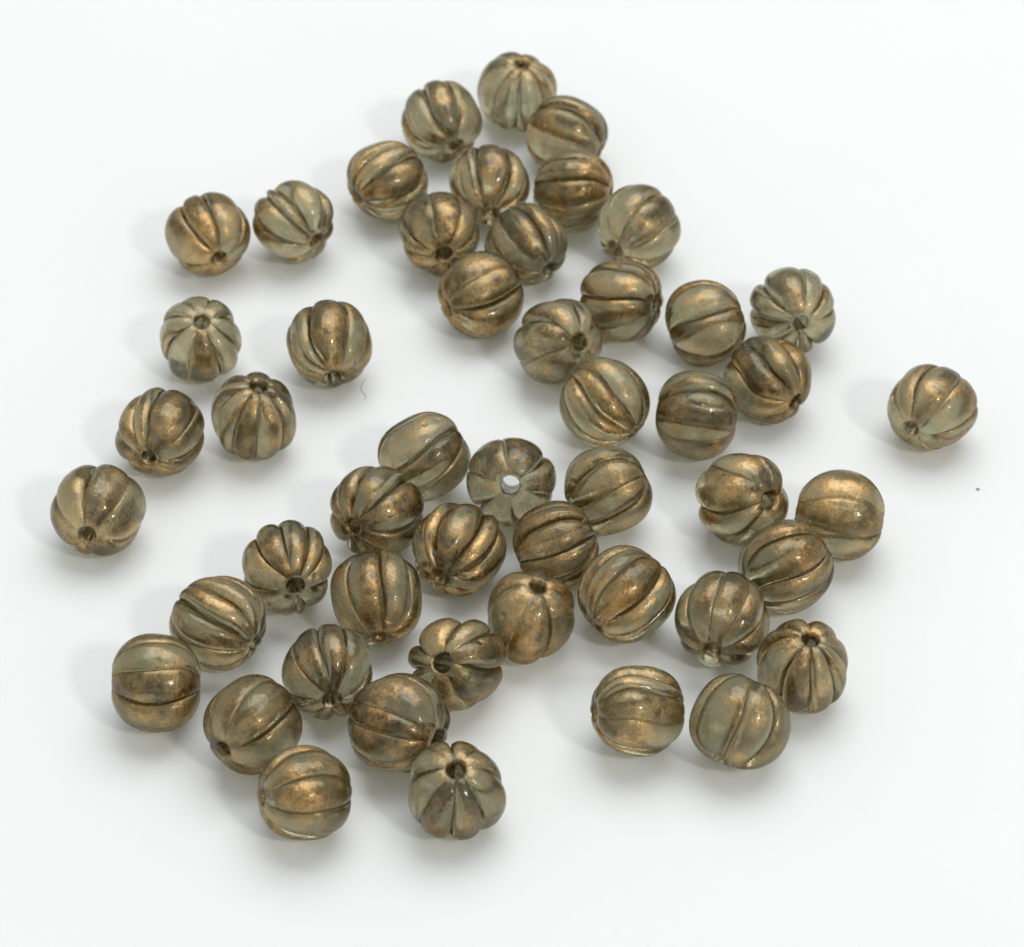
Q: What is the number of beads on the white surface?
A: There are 50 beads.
